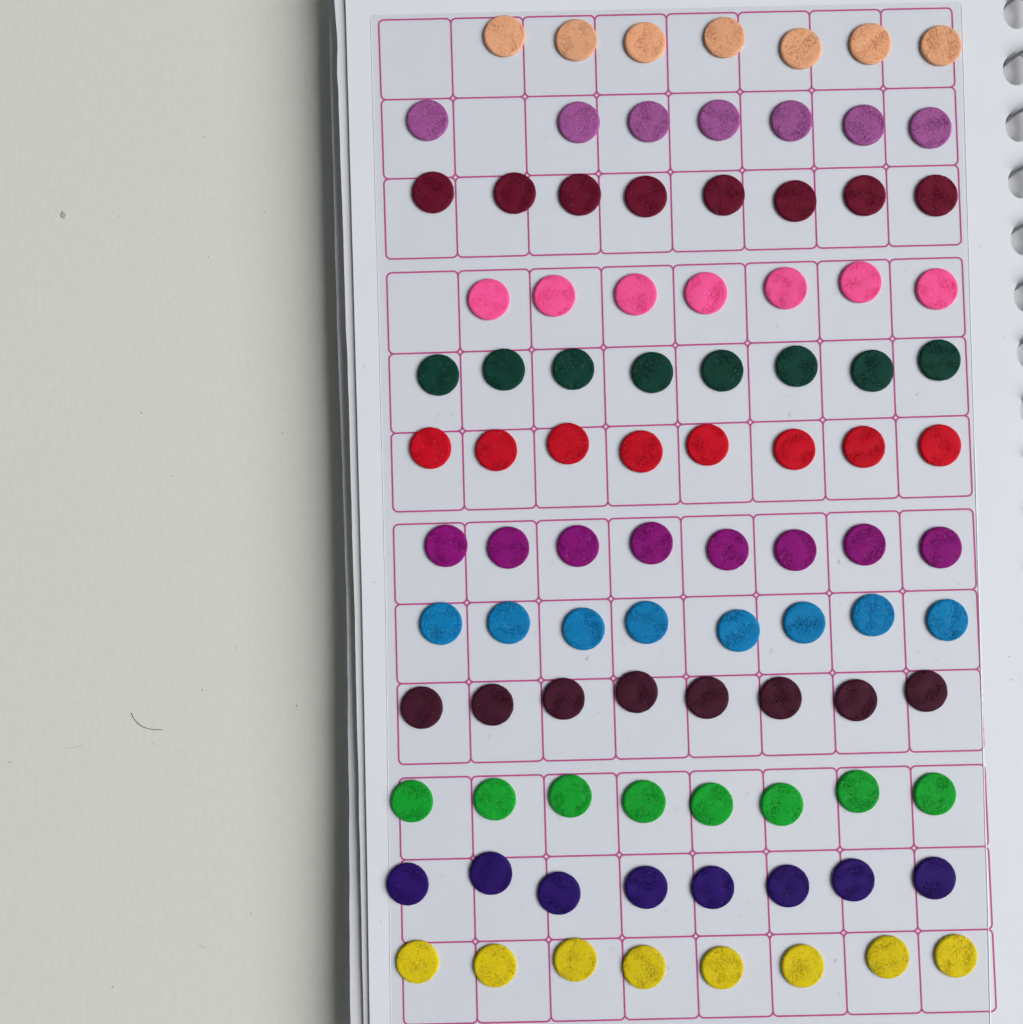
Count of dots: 93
